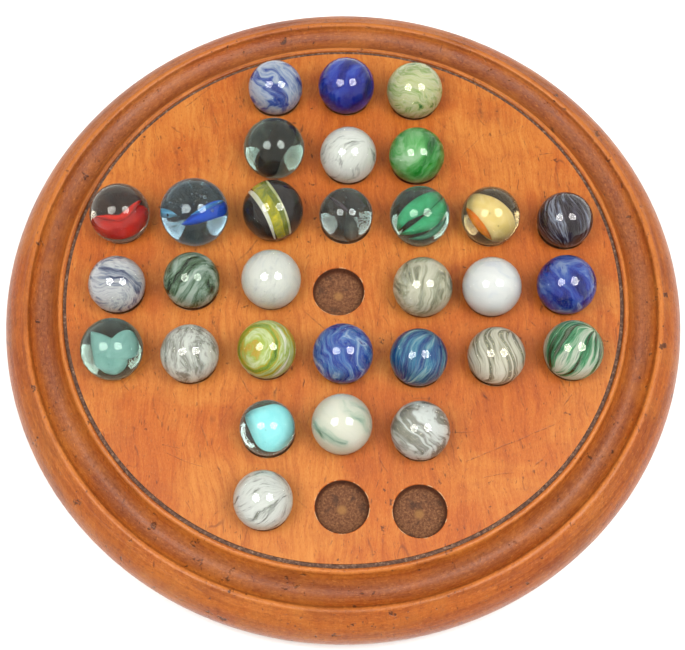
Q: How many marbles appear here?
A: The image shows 30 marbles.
